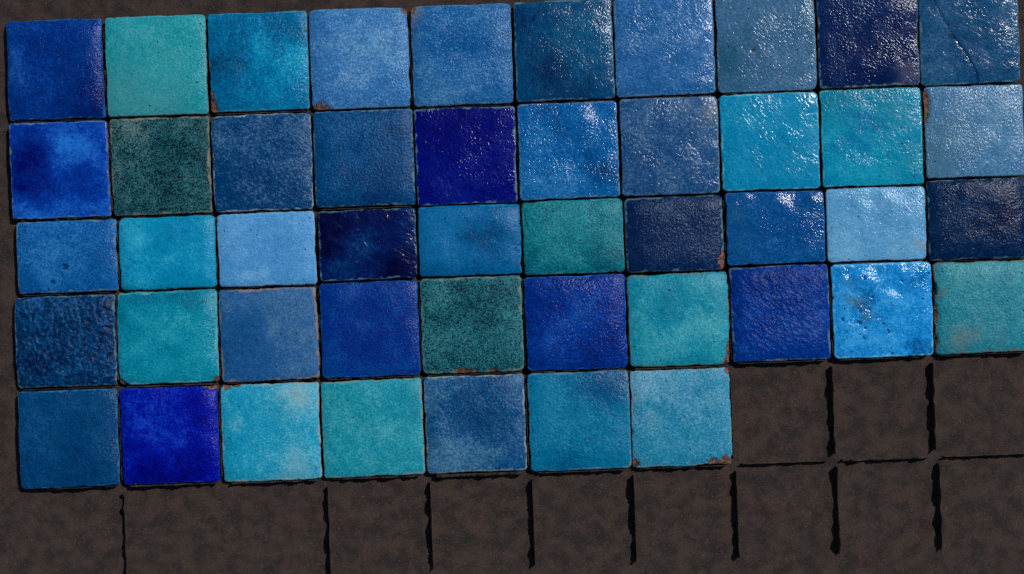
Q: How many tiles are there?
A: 47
